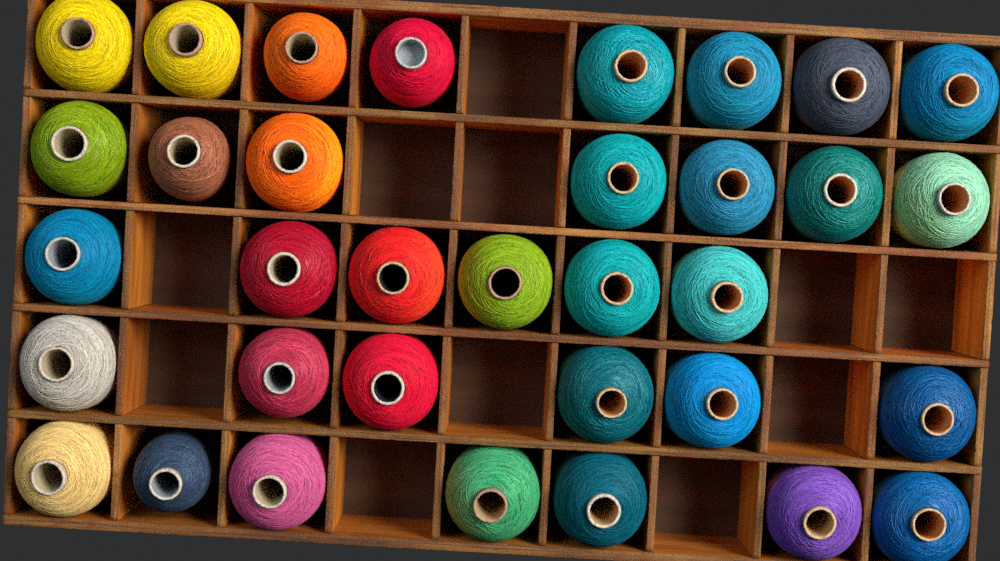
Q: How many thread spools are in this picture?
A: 34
